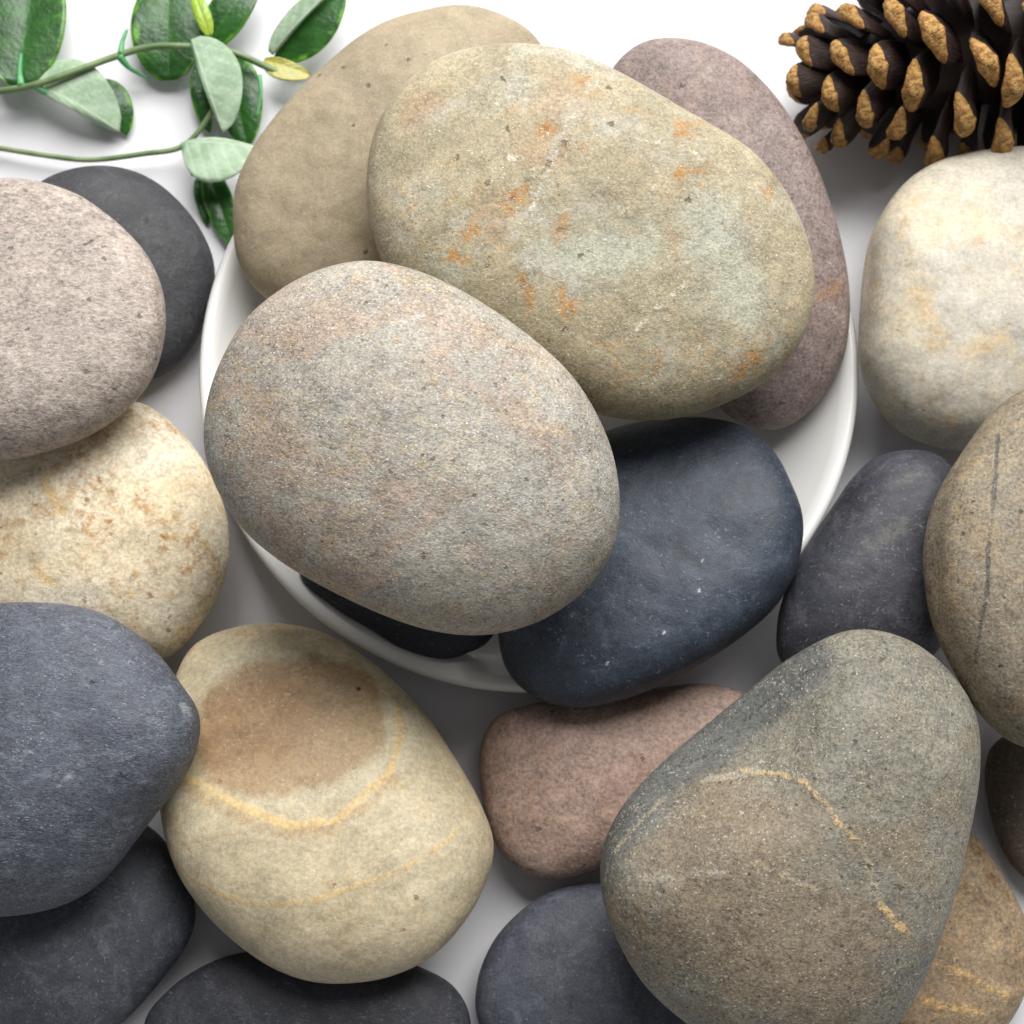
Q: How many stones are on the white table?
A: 21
